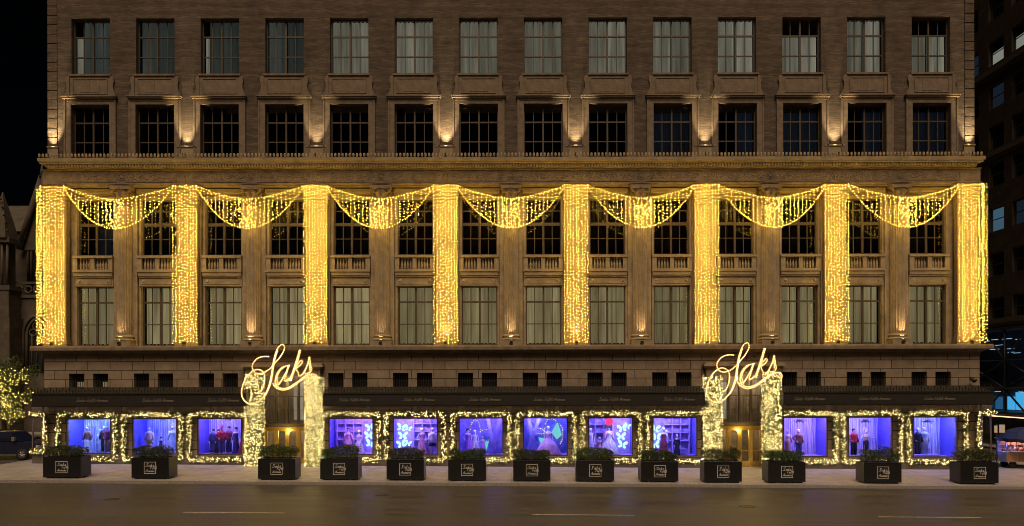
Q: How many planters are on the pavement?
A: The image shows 13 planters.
